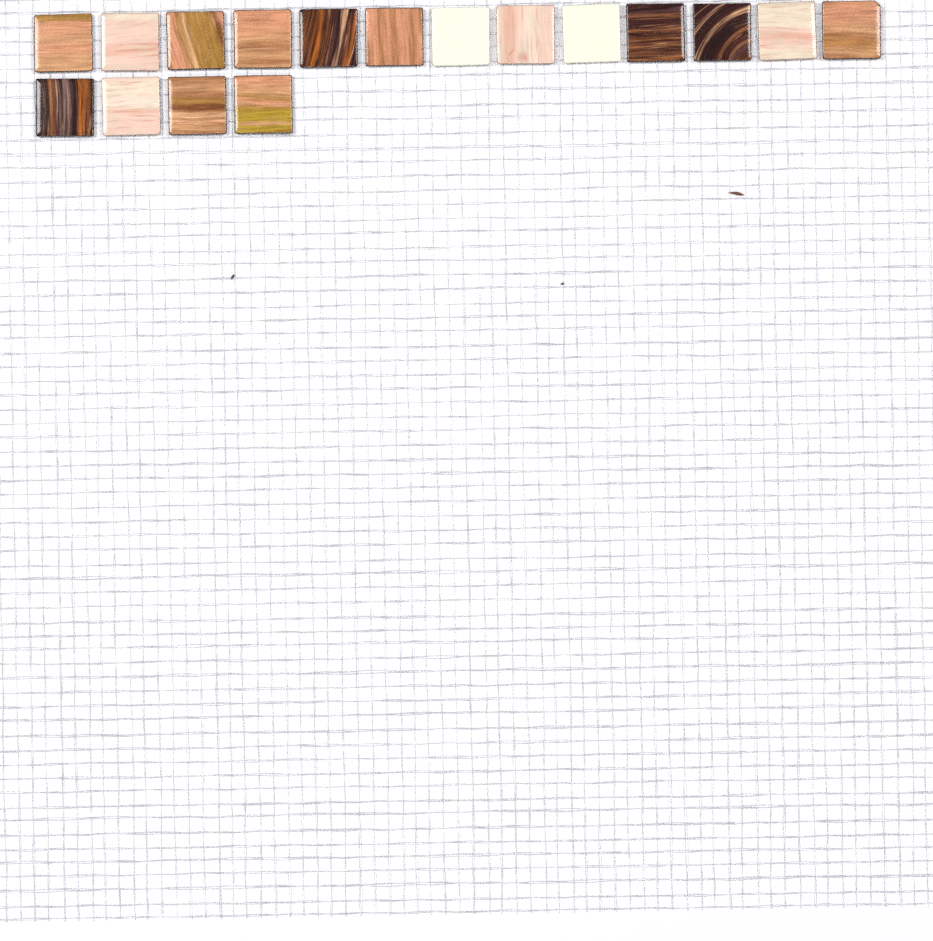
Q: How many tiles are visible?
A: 17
